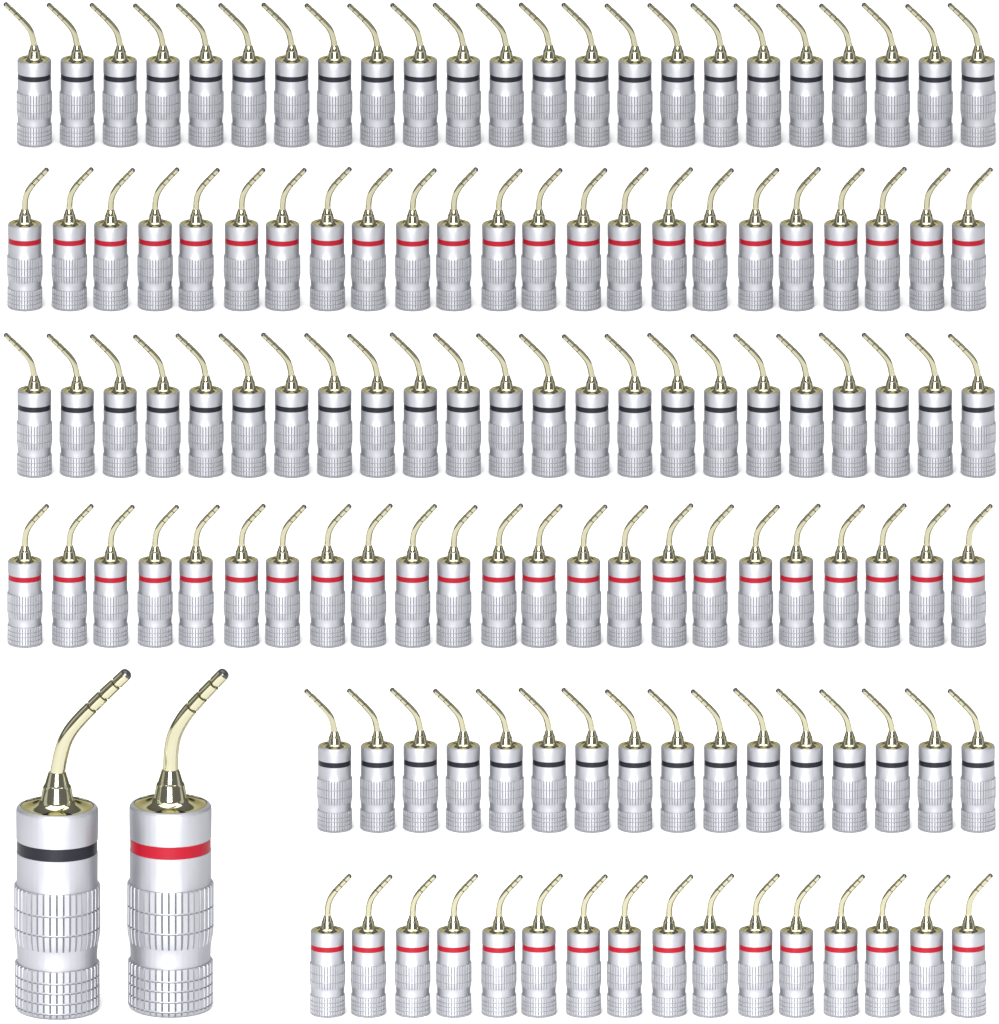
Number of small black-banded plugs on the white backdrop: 62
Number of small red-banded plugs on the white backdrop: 62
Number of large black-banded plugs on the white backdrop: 1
